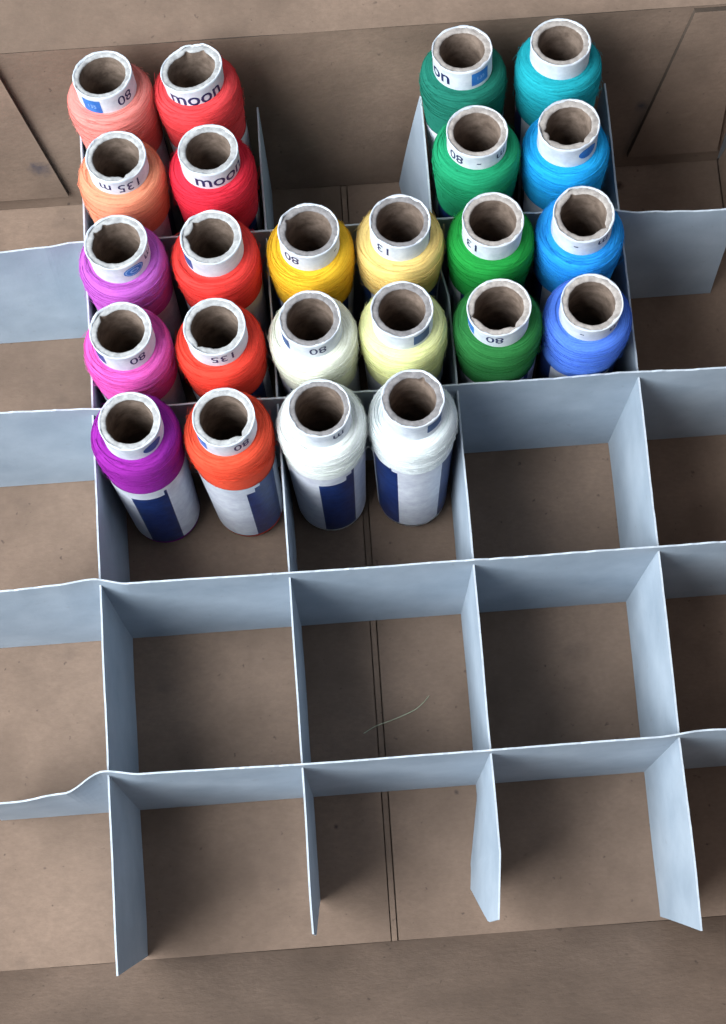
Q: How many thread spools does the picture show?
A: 24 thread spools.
